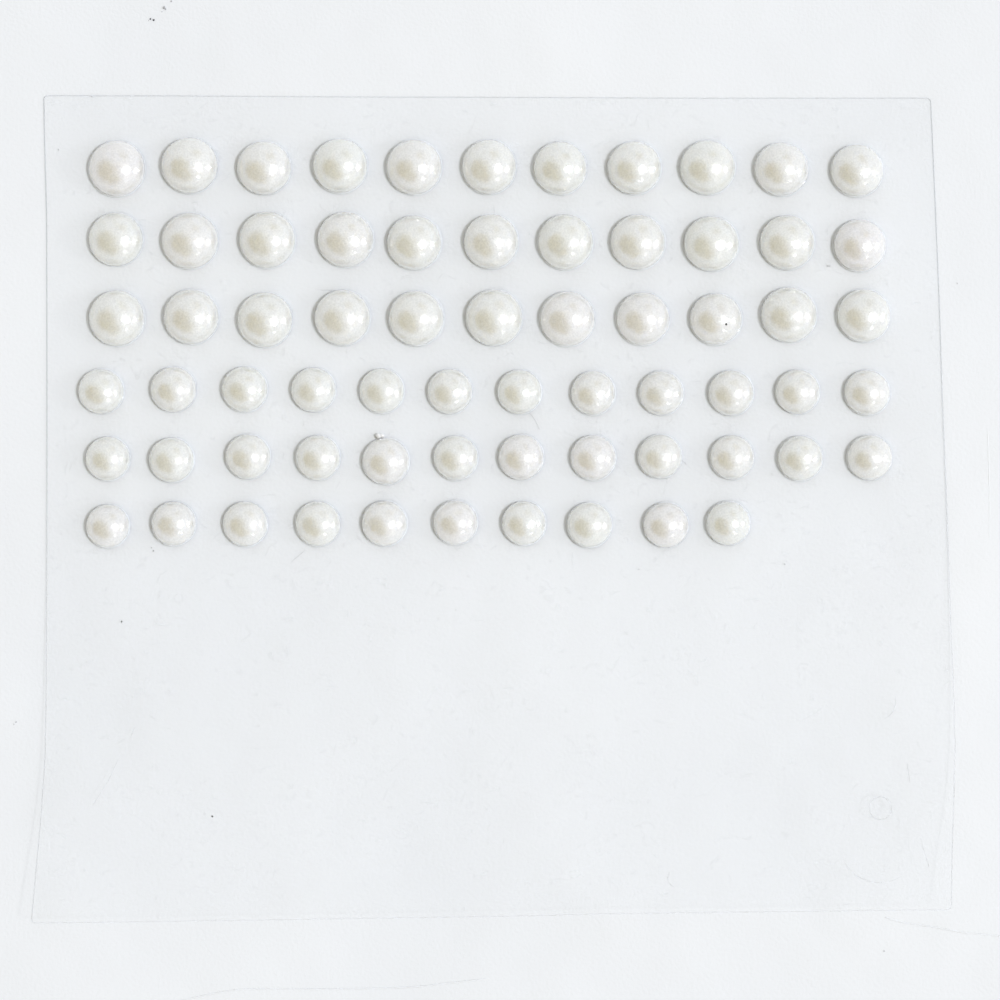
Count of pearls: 67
